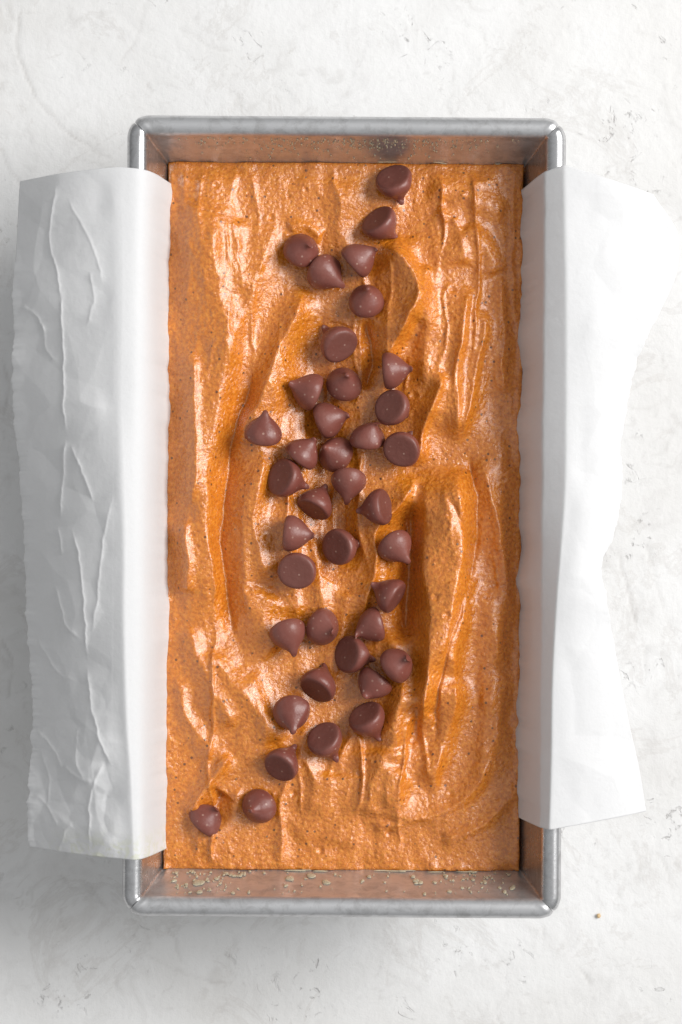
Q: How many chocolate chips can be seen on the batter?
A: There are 39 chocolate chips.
